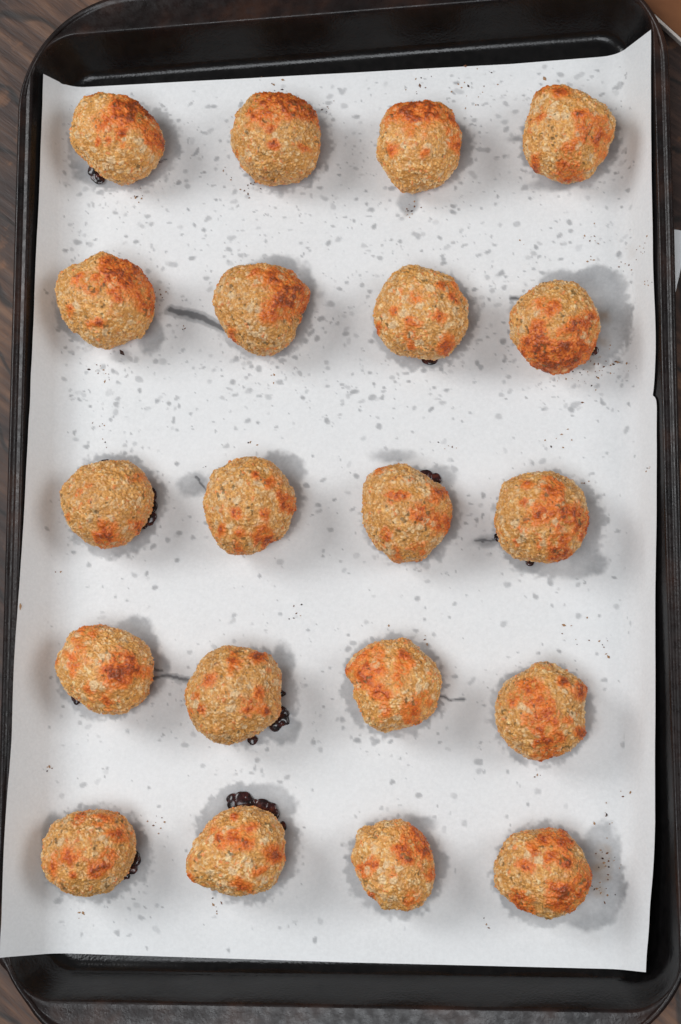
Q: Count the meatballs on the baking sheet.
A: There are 20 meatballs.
